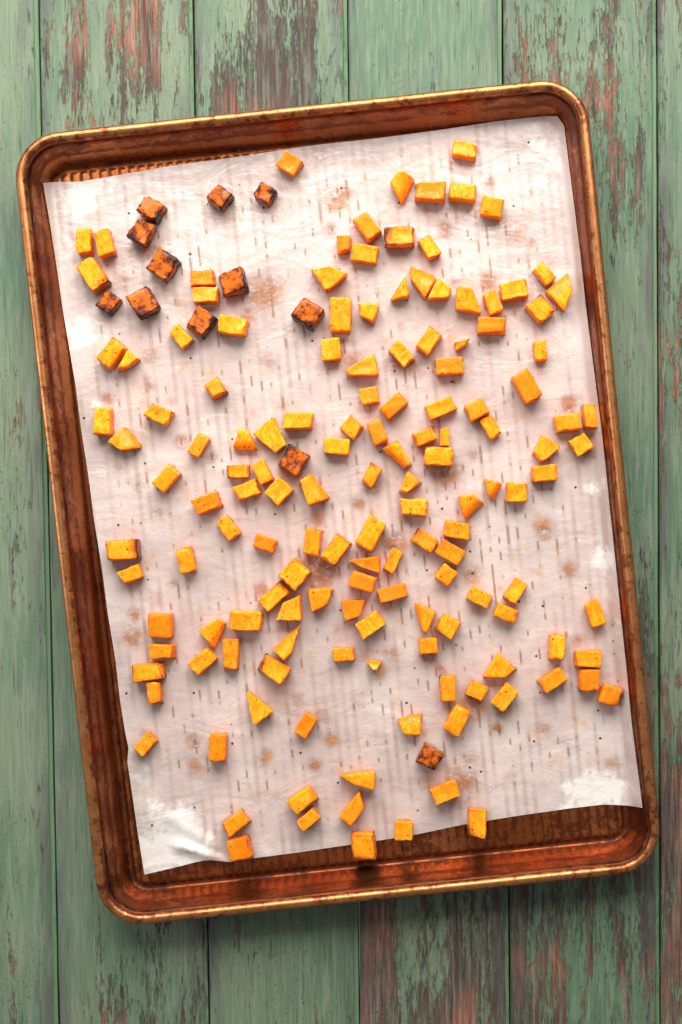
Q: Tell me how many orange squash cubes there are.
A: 22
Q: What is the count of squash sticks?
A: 89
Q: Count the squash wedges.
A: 34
